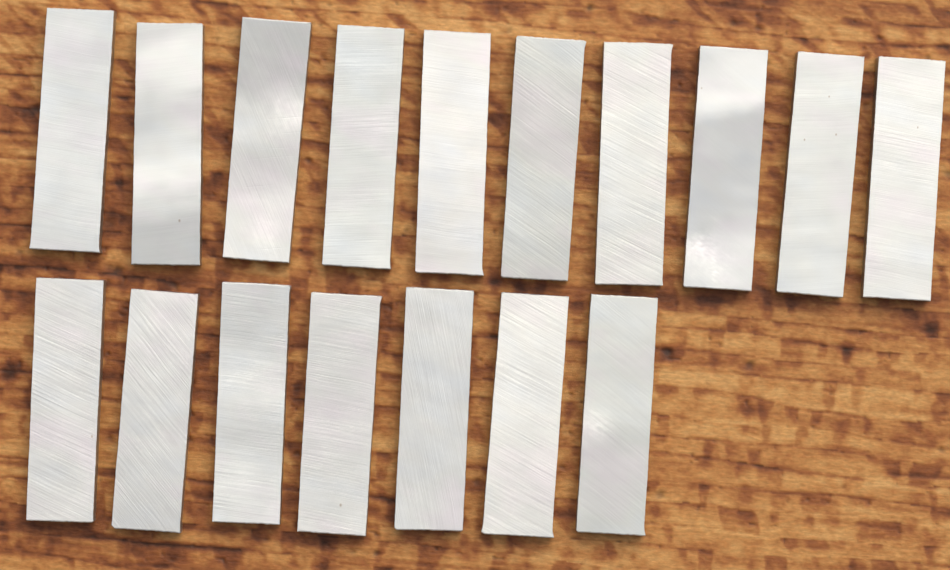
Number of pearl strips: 17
